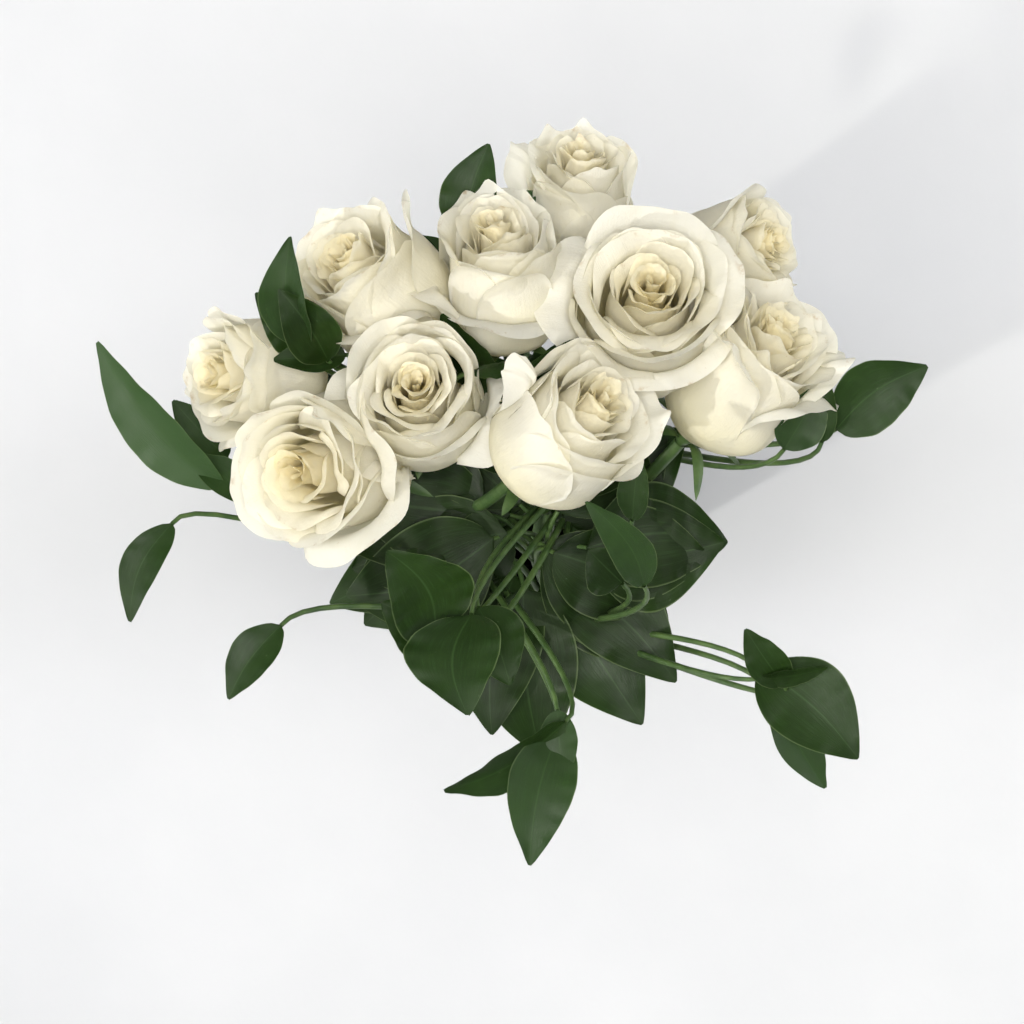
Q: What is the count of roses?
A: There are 10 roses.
